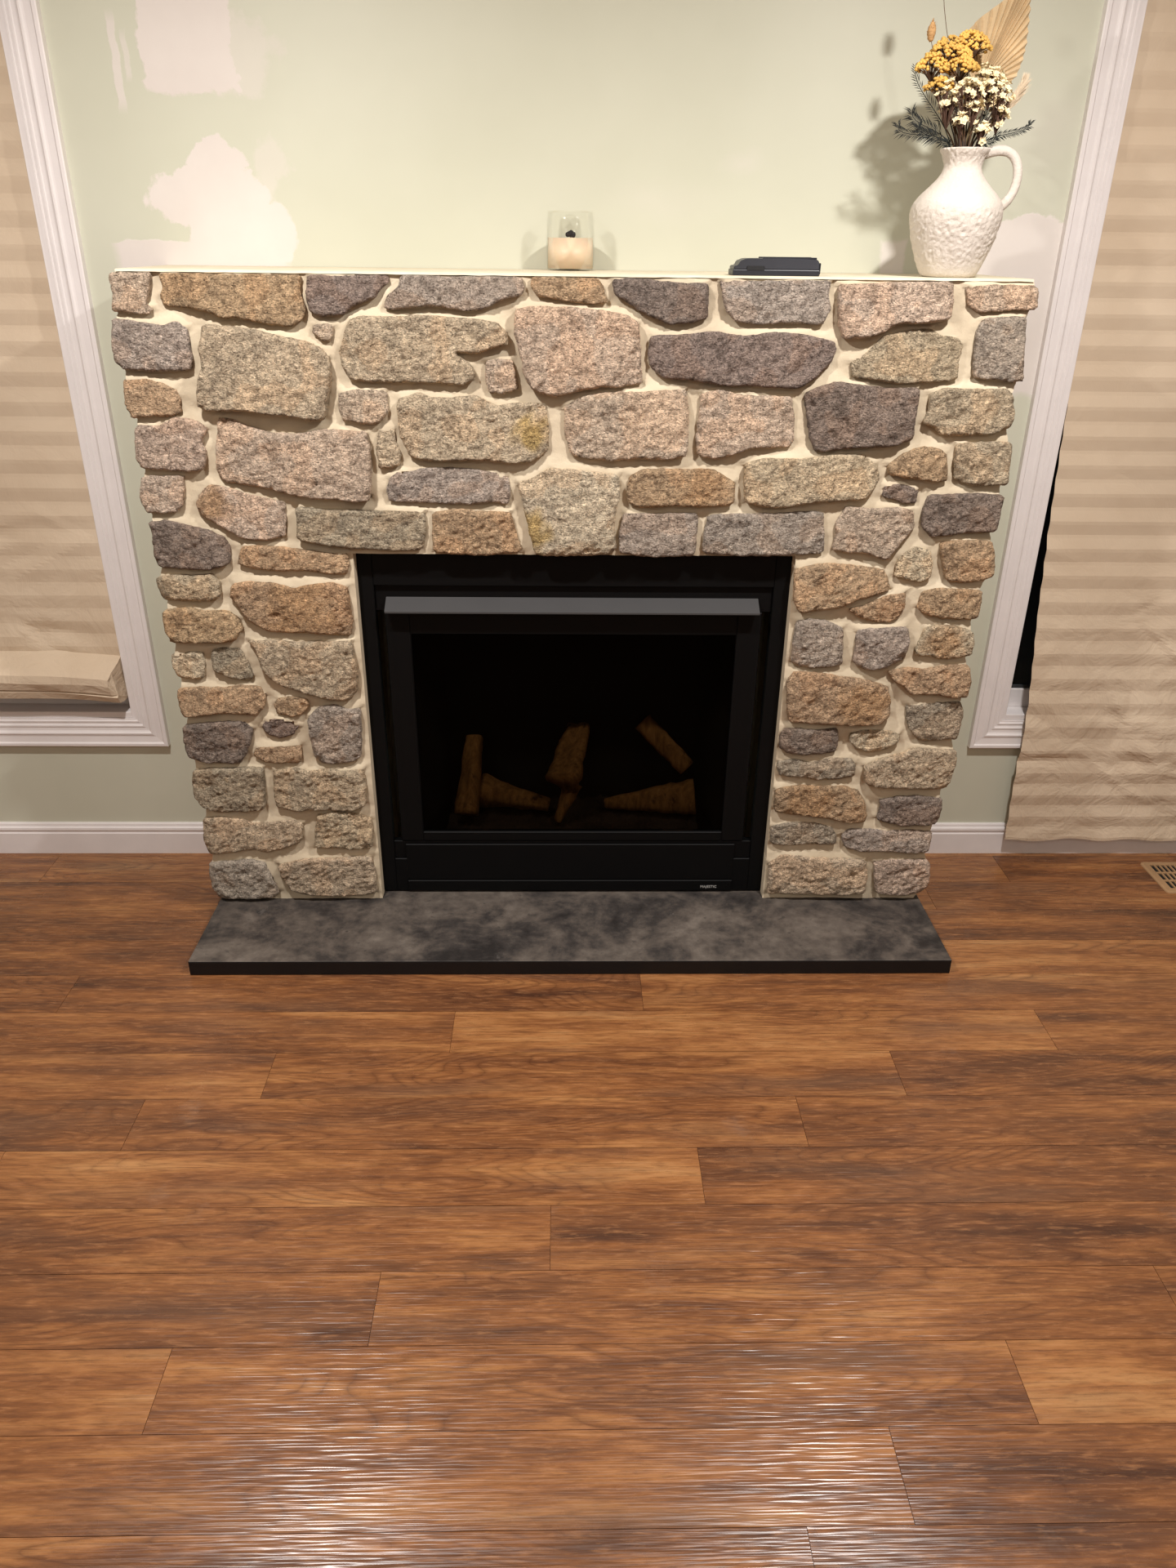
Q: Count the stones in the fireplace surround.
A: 84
